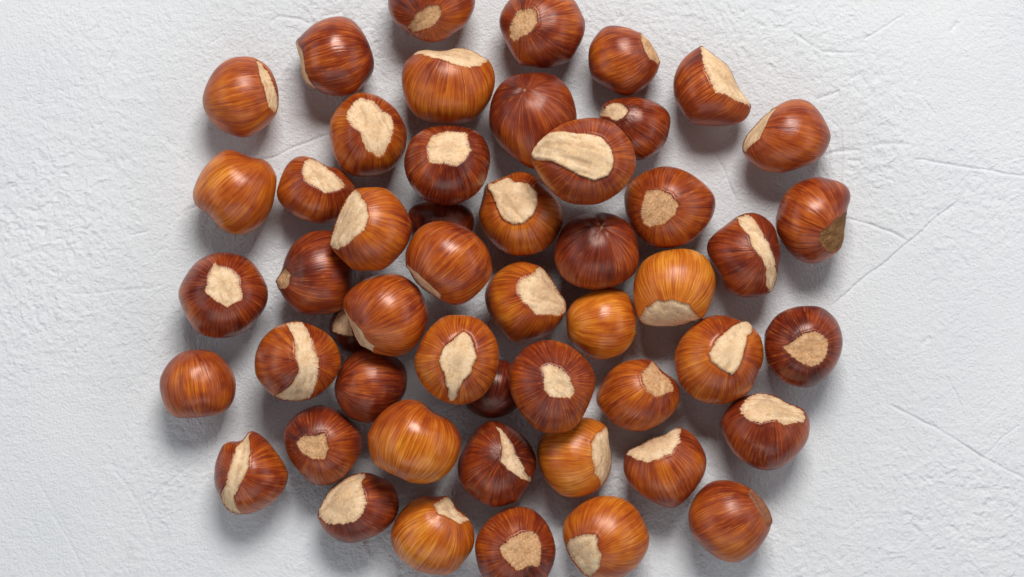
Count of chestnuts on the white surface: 51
